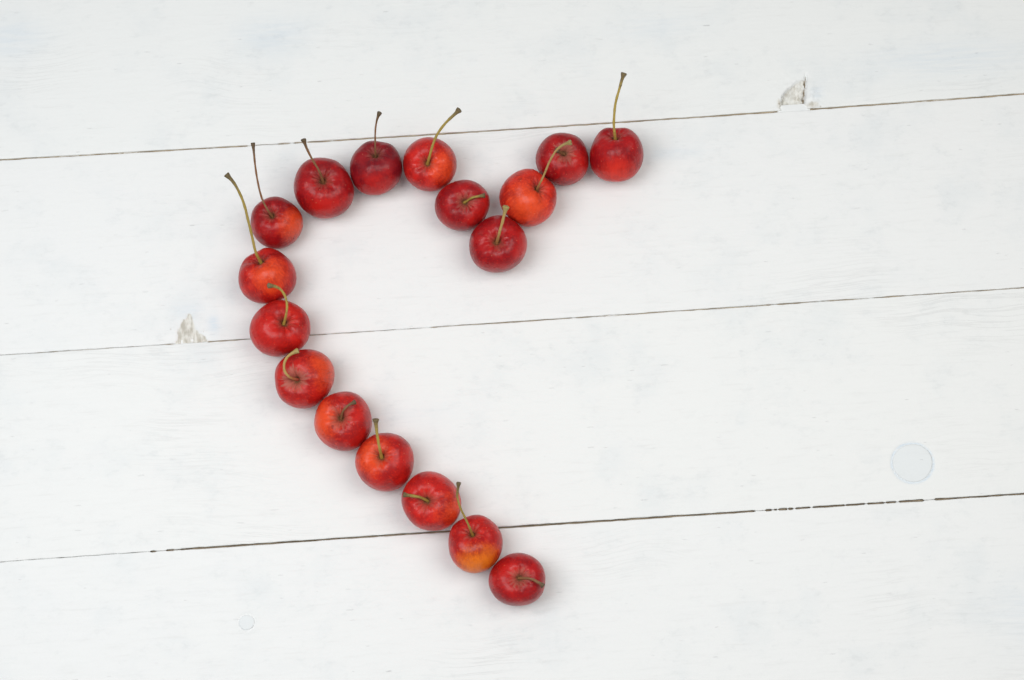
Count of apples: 17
